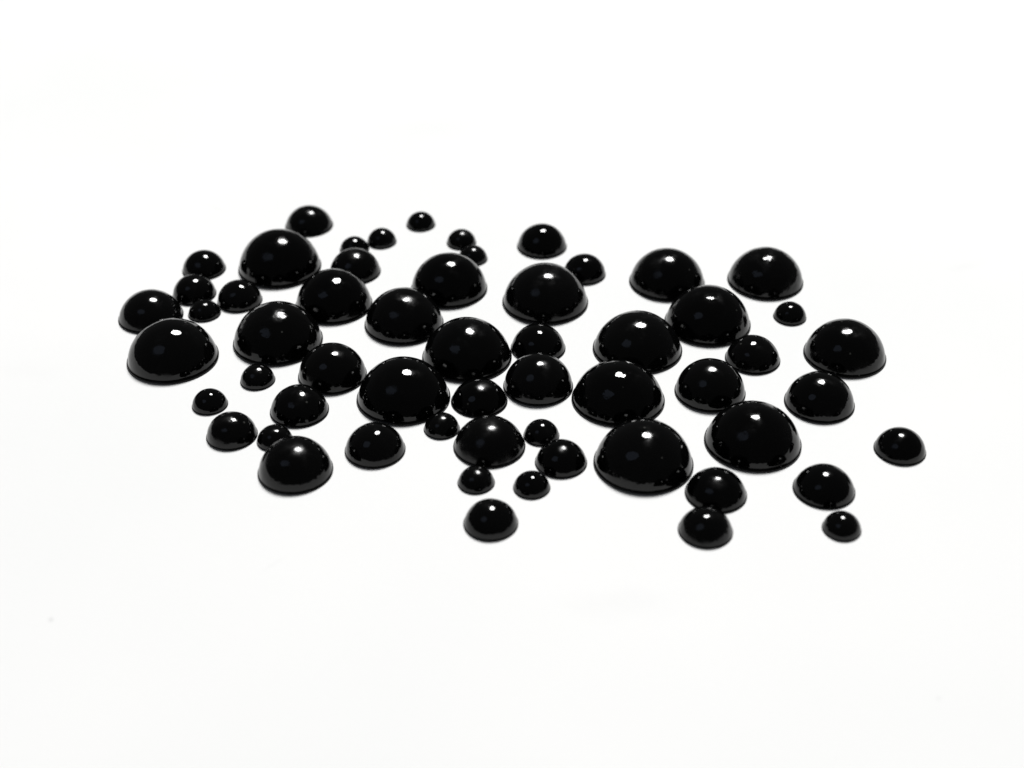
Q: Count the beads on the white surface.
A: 58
